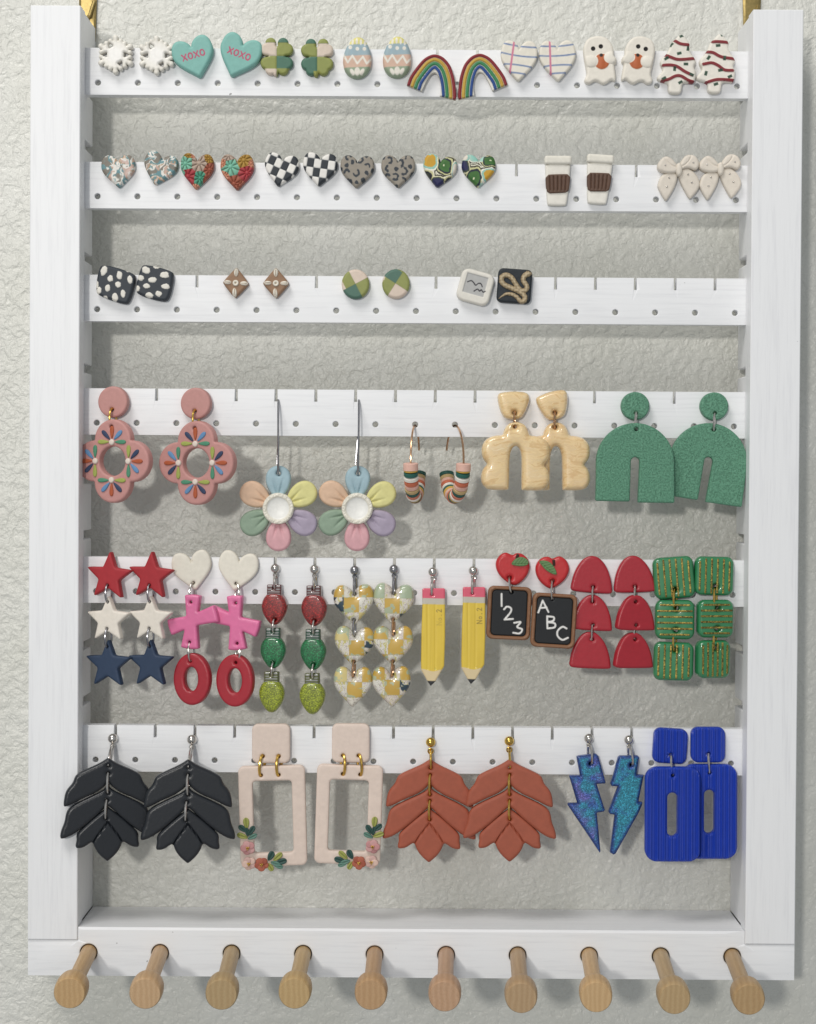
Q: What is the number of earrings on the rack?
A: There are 74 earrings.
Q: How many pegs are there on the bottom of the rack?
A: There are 10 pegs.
